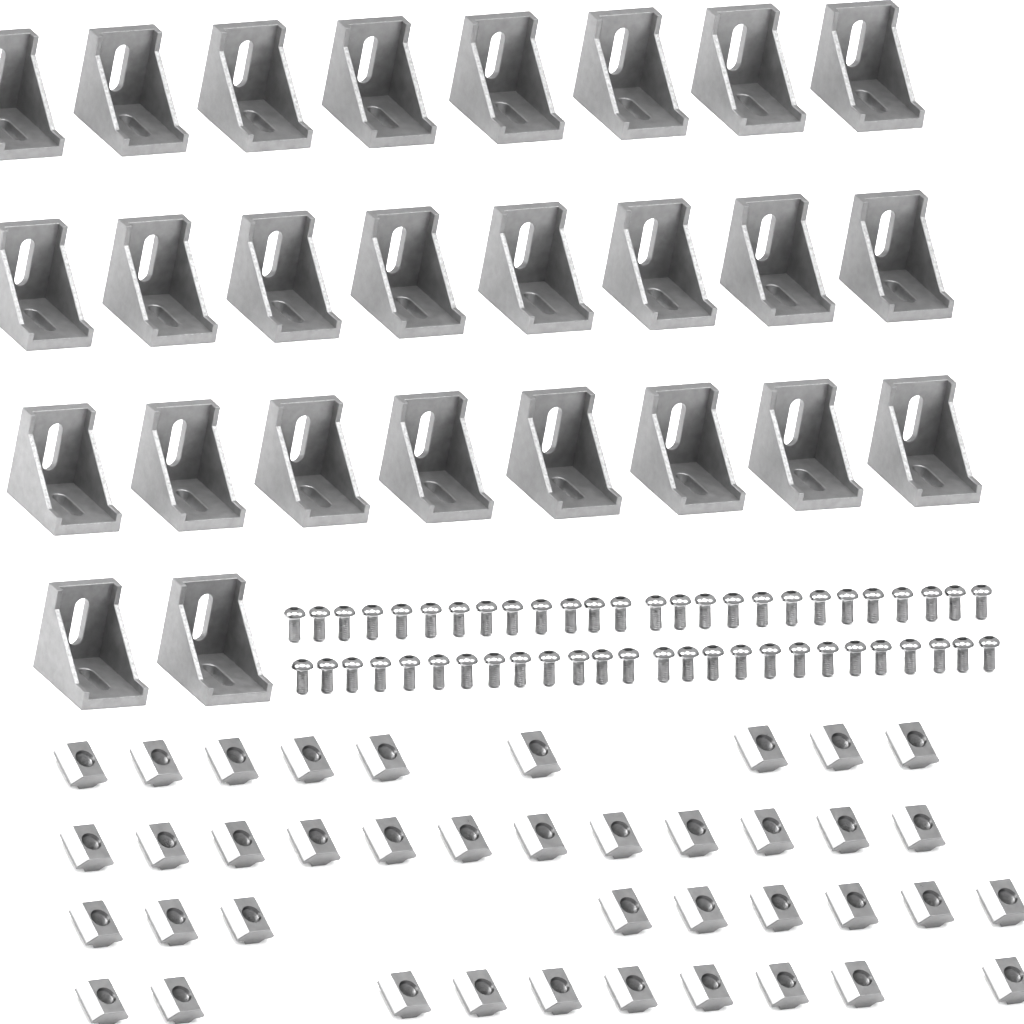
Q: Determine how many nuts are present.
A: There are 40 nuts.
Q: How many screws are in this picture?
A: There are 52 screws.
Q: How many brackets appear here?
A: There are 26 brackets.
